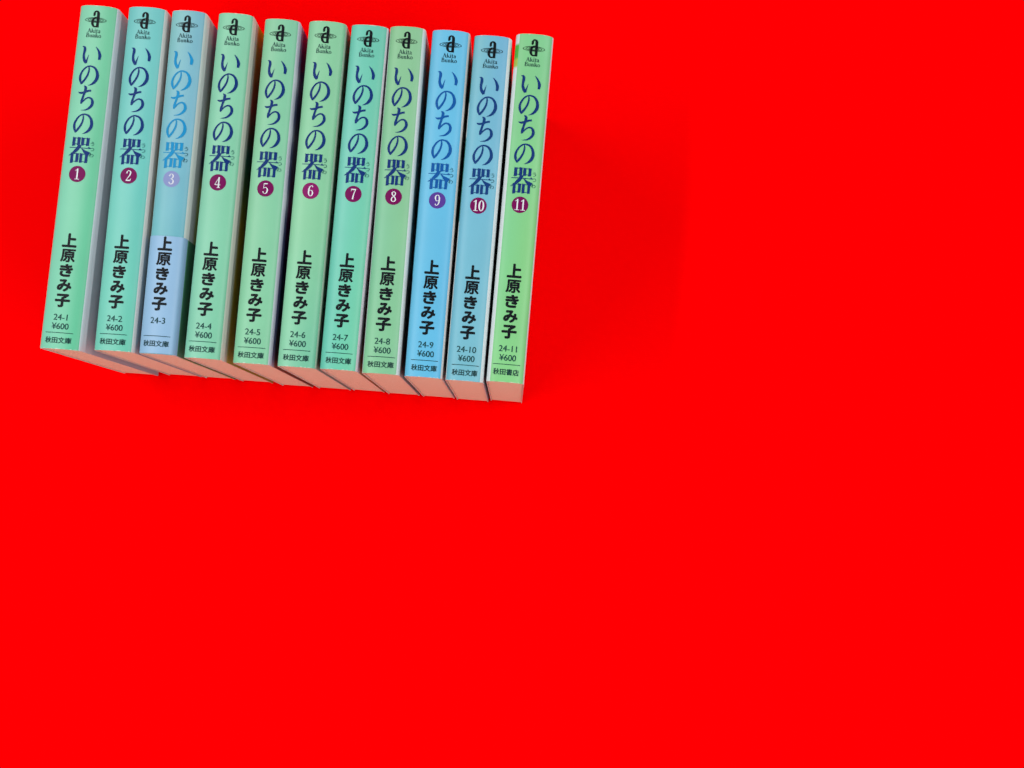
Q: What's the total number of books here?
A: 11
